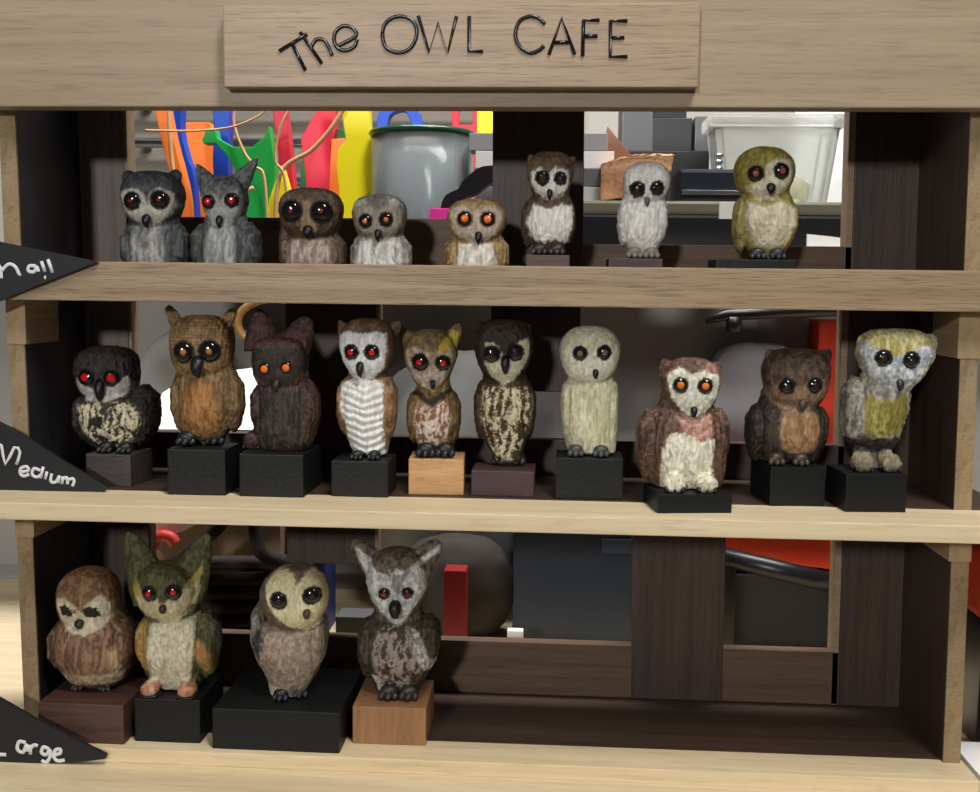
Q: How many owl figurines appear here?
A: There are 22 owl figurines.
